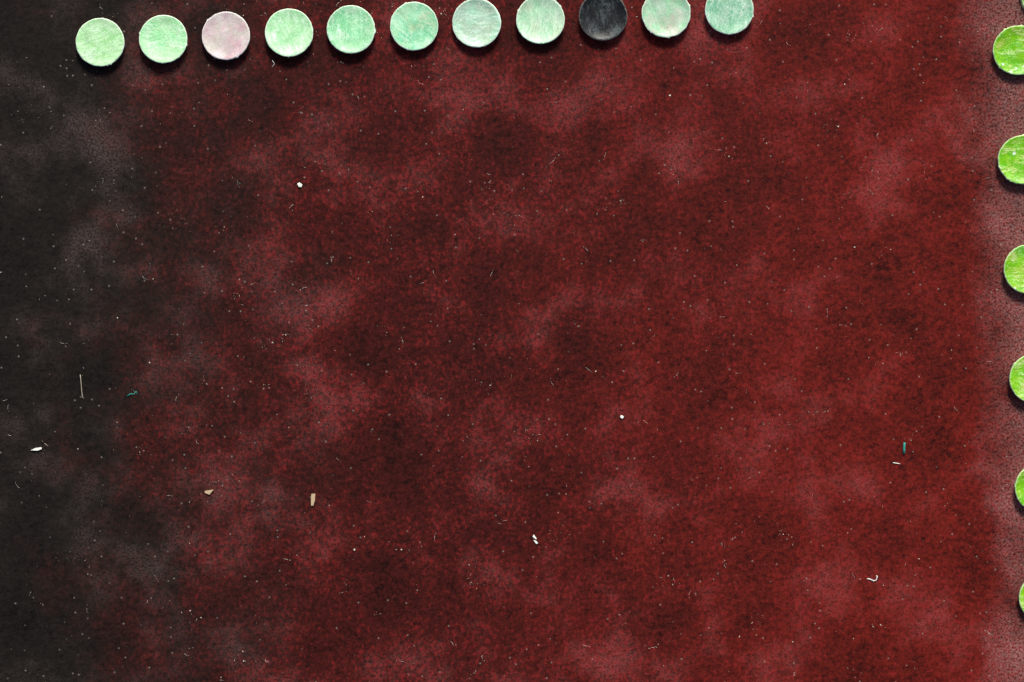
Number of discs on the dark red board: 11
